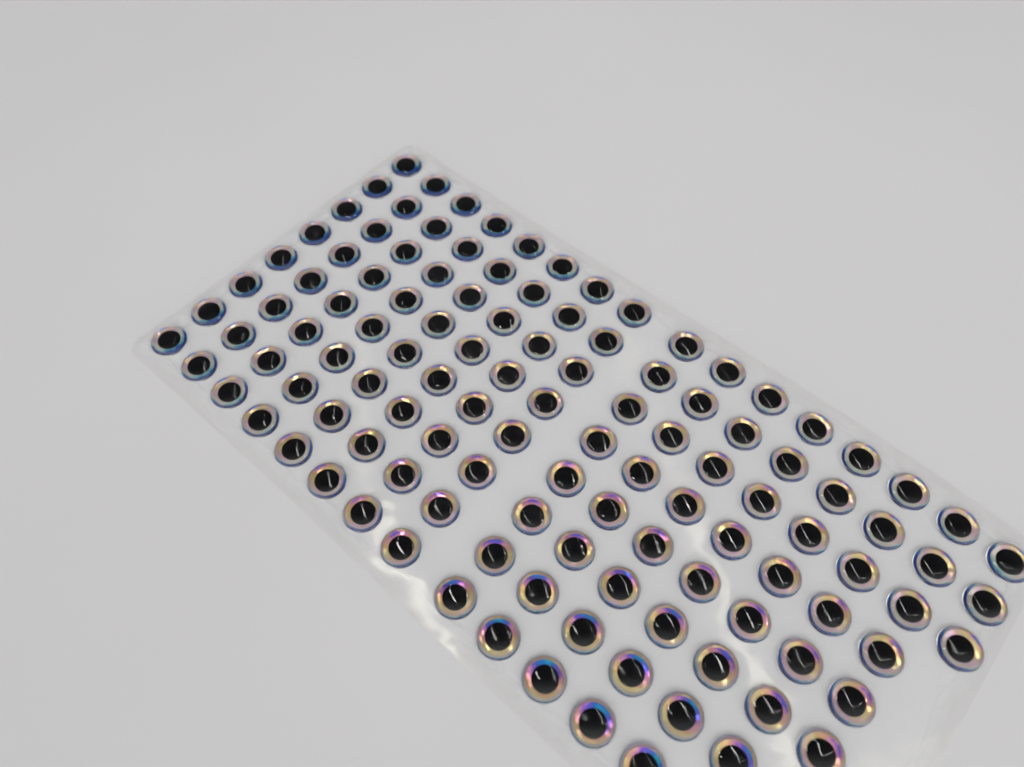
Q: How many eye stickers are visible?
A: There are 120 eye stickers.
